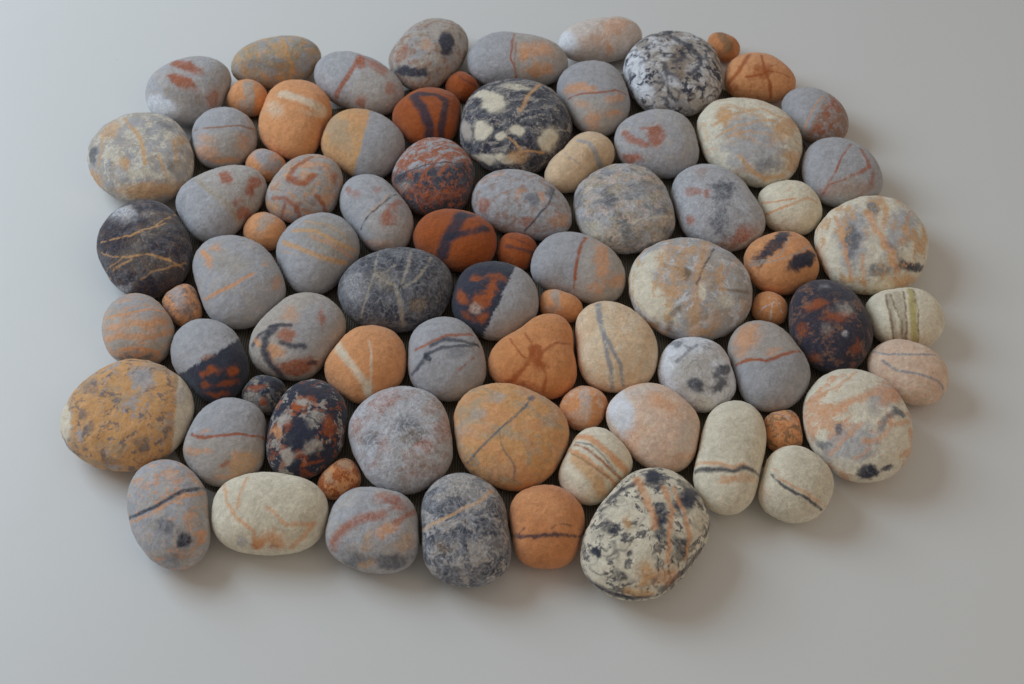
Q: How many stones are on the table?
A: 79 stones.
